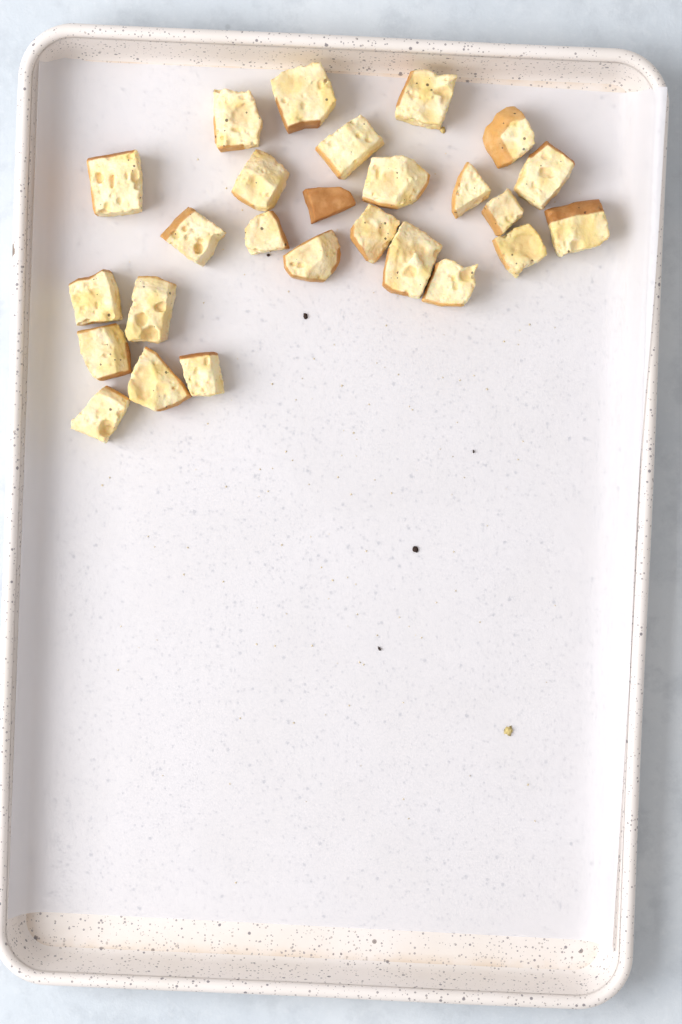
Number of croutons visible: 26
